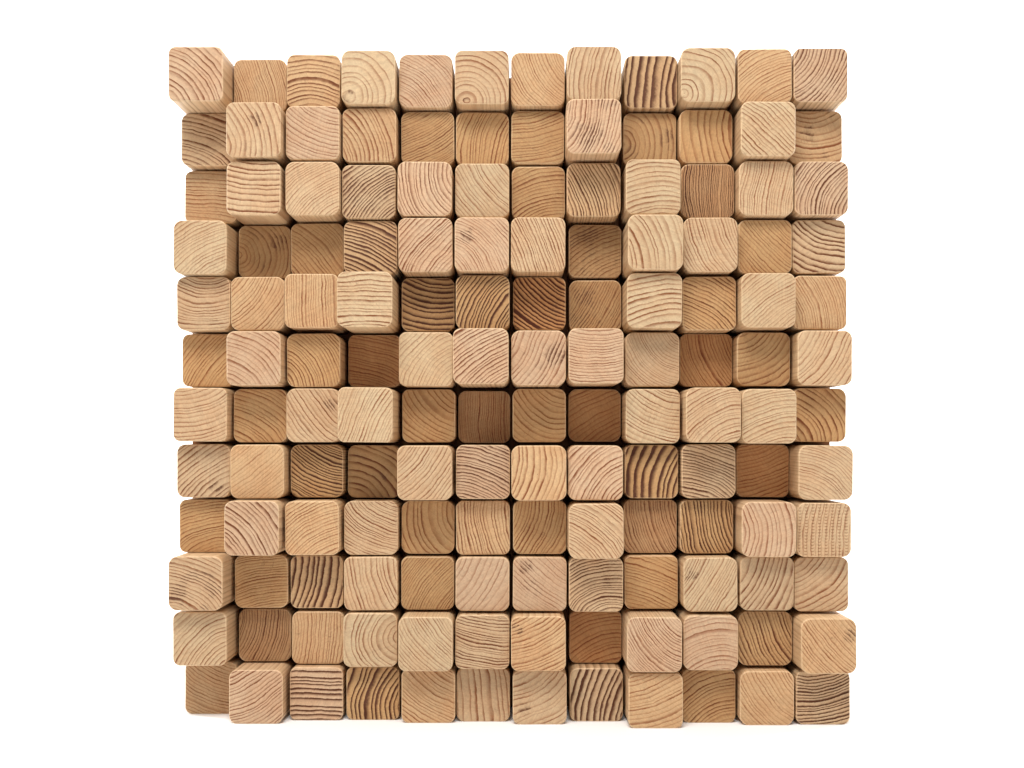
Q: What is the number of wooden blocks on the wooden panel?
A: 144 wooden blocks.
